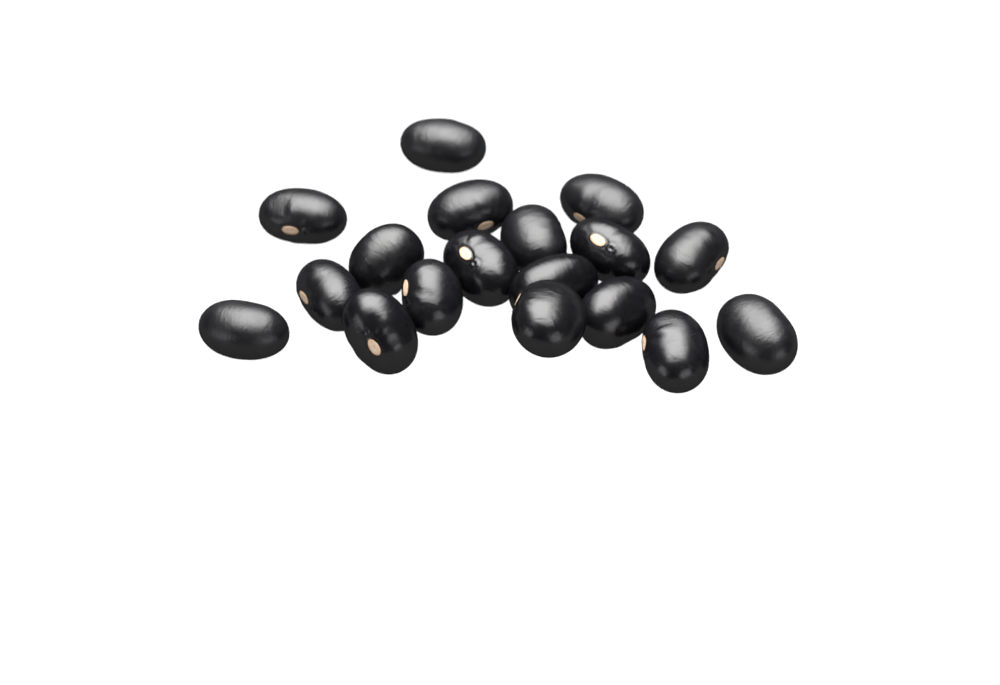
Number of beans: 18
